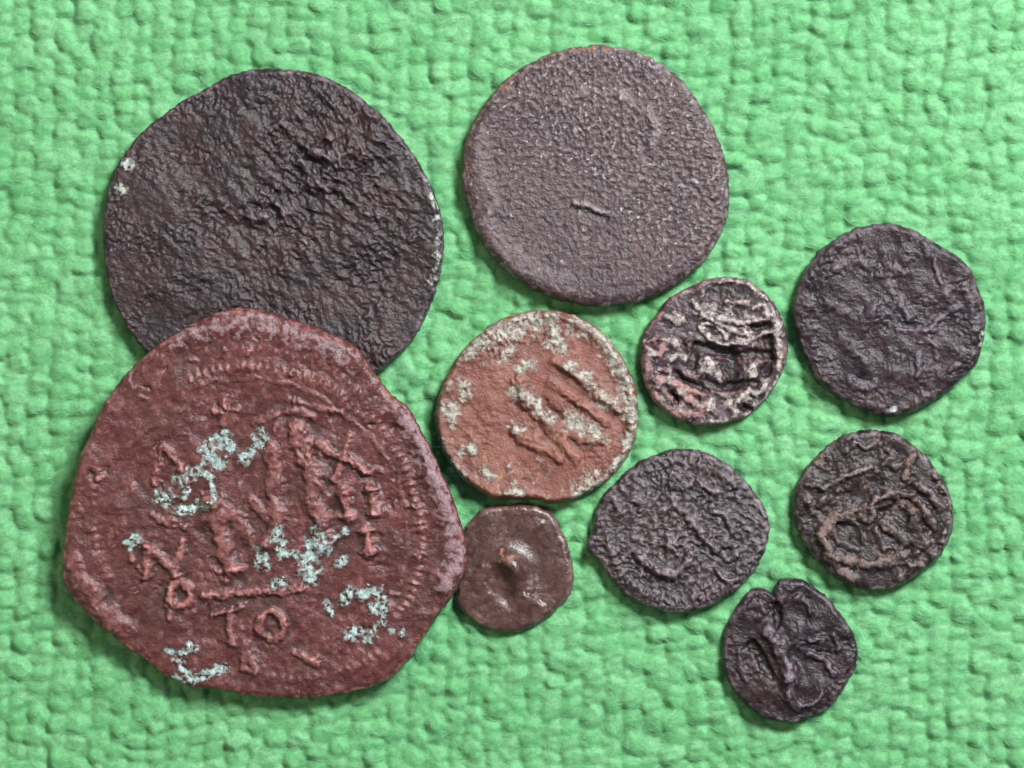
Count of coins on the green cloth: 10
